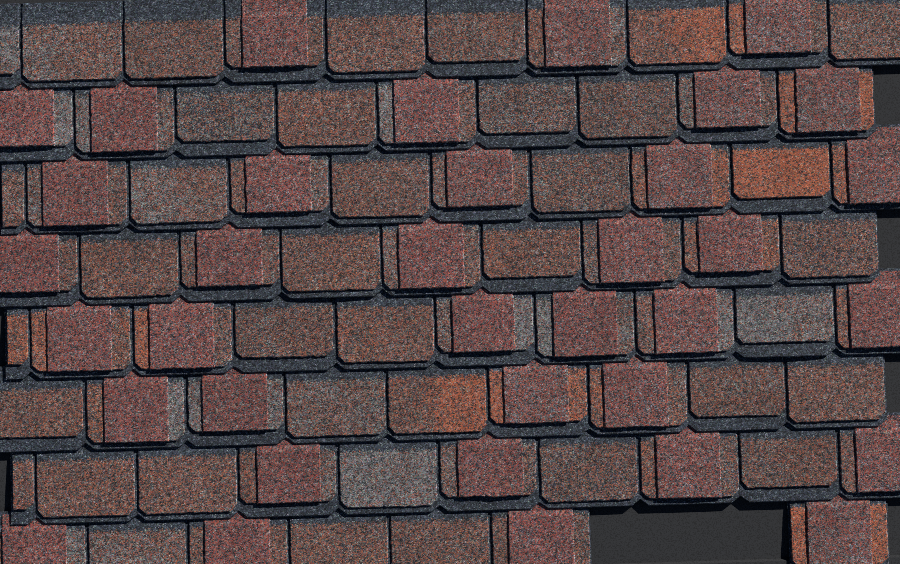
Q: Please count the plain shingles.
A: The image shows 38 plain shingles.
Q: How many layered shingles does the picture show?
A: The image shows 36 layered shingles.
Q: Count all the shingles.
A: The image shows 74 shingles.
